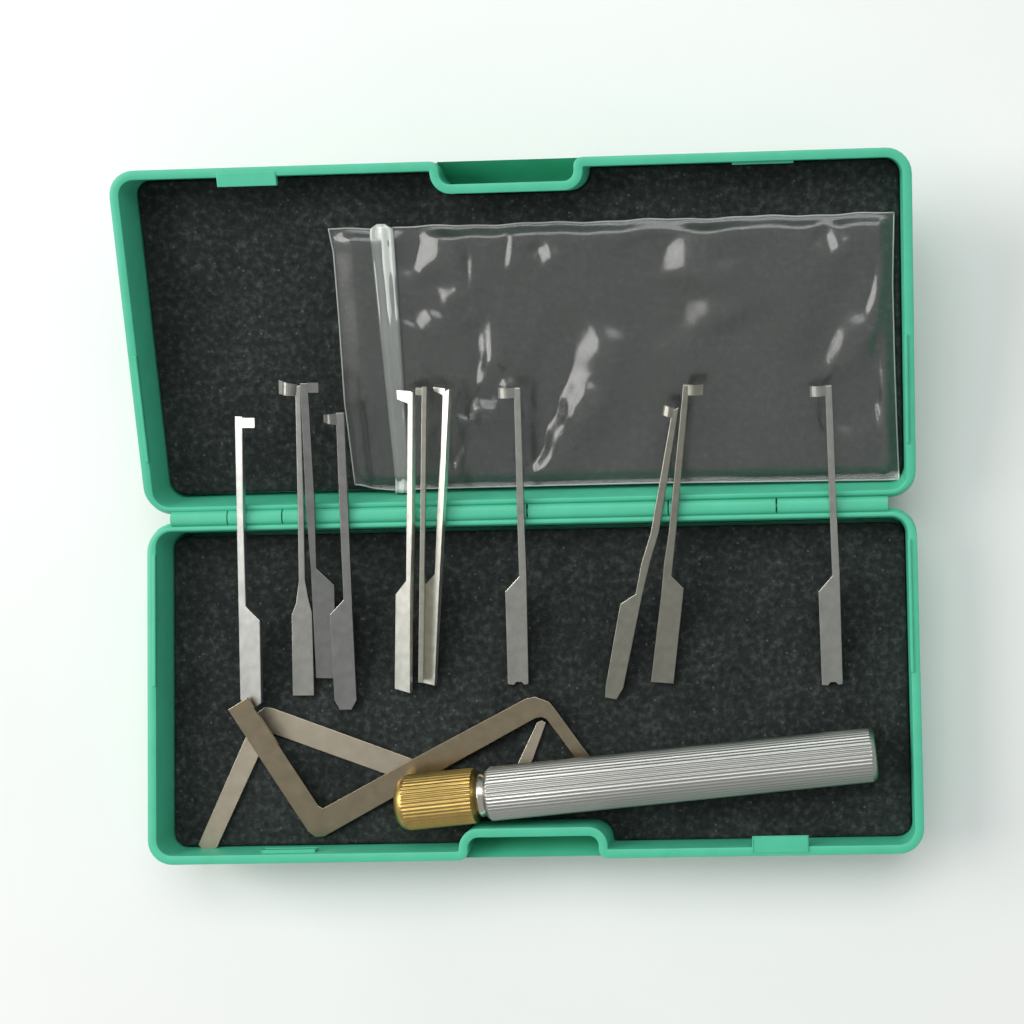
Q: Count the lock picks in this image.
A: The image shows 11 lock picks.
